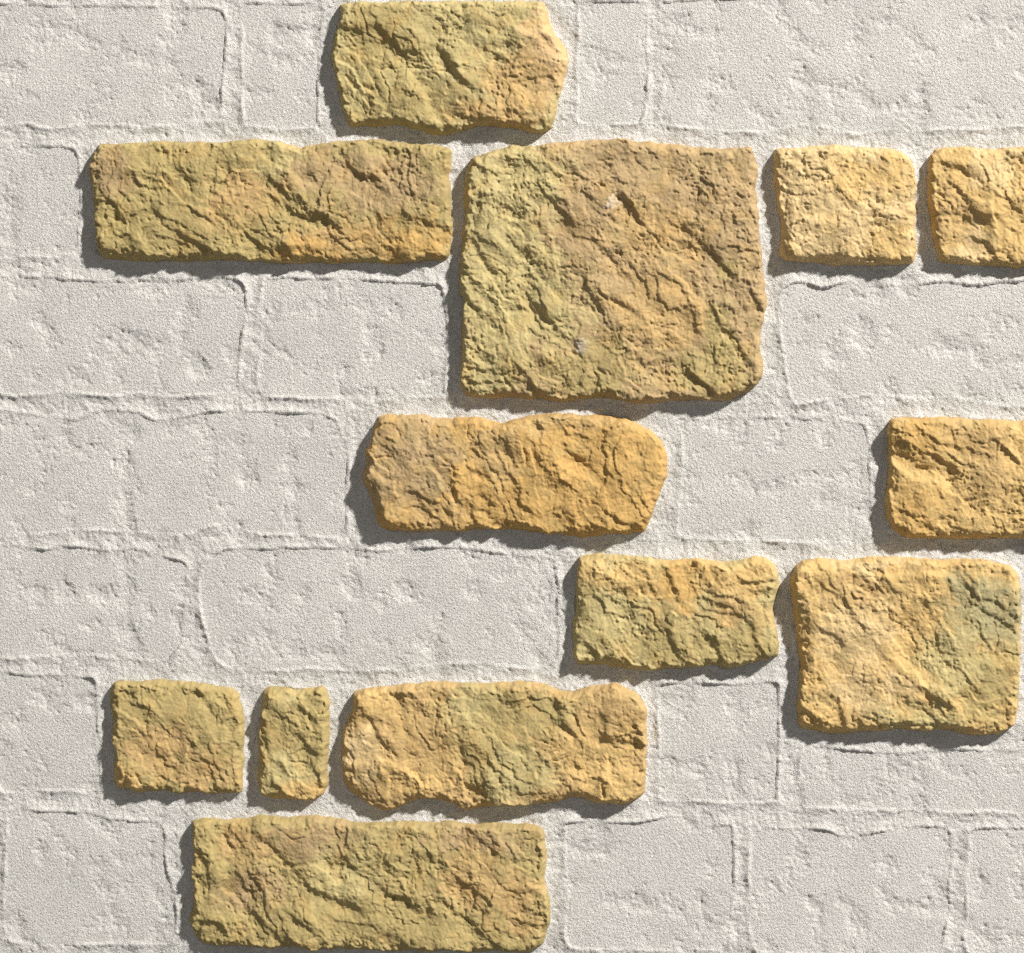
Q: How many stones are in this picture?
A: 13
